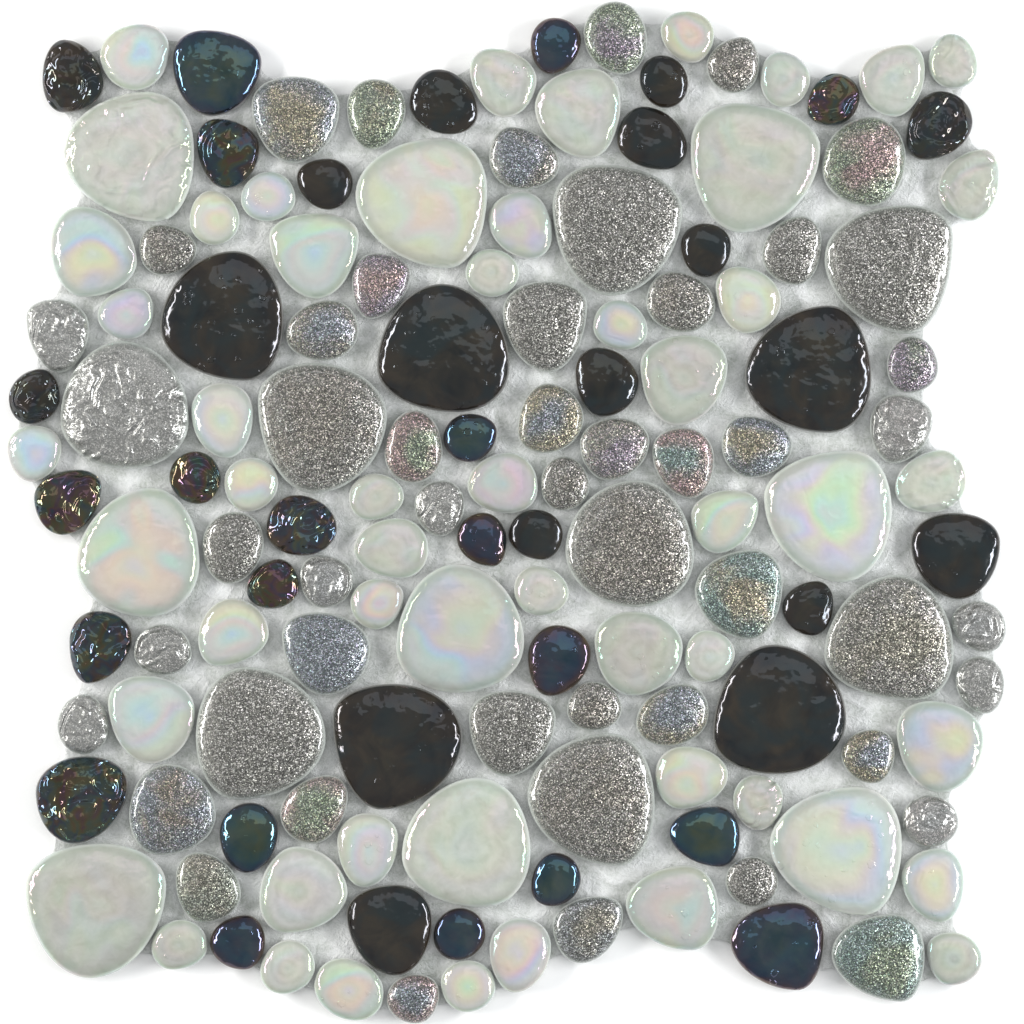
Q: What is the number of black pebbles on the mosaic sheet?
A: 37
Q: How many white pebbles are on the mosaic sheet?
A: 54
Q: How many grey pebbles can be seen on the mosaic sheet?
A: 50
